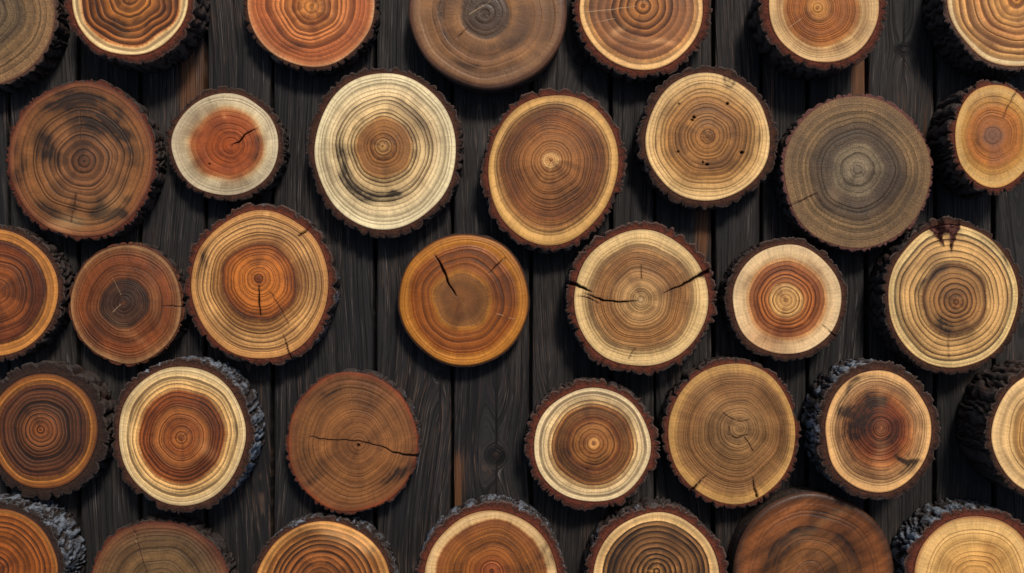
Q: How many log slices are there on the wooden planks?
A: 35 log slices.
